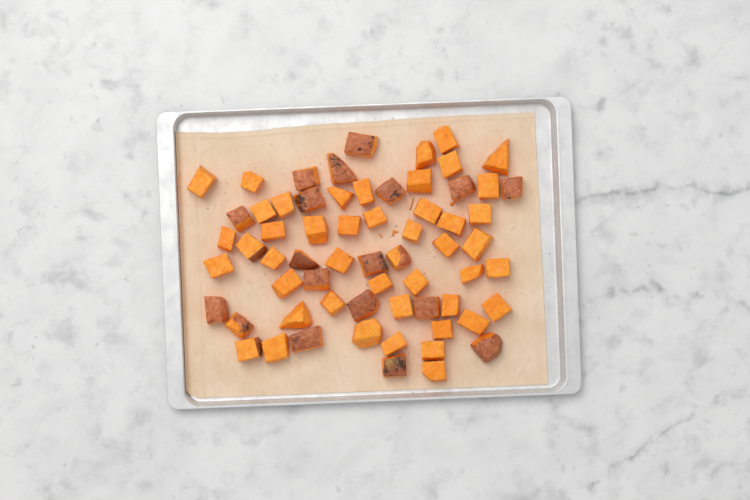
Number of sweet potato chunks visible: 64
